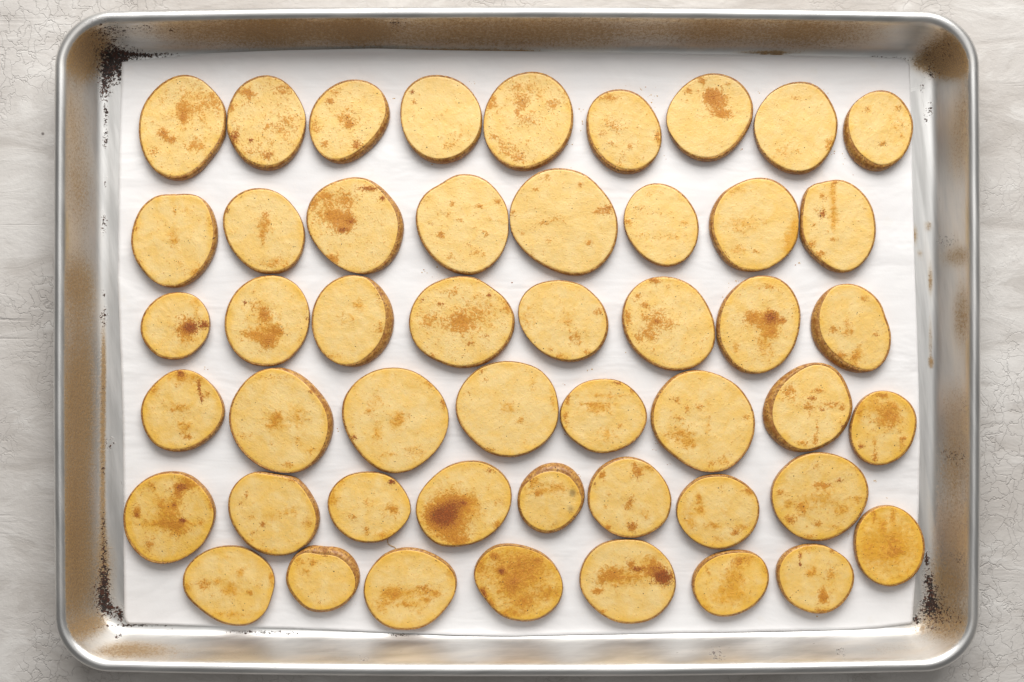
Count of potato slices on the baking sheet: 49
